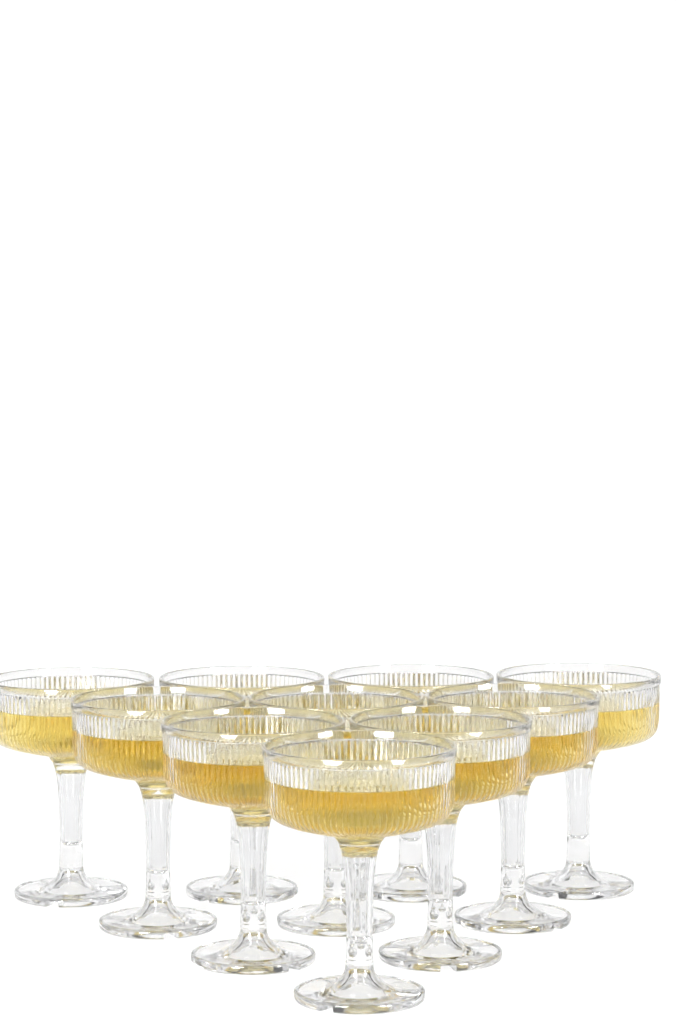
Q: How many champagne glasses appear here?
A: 10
